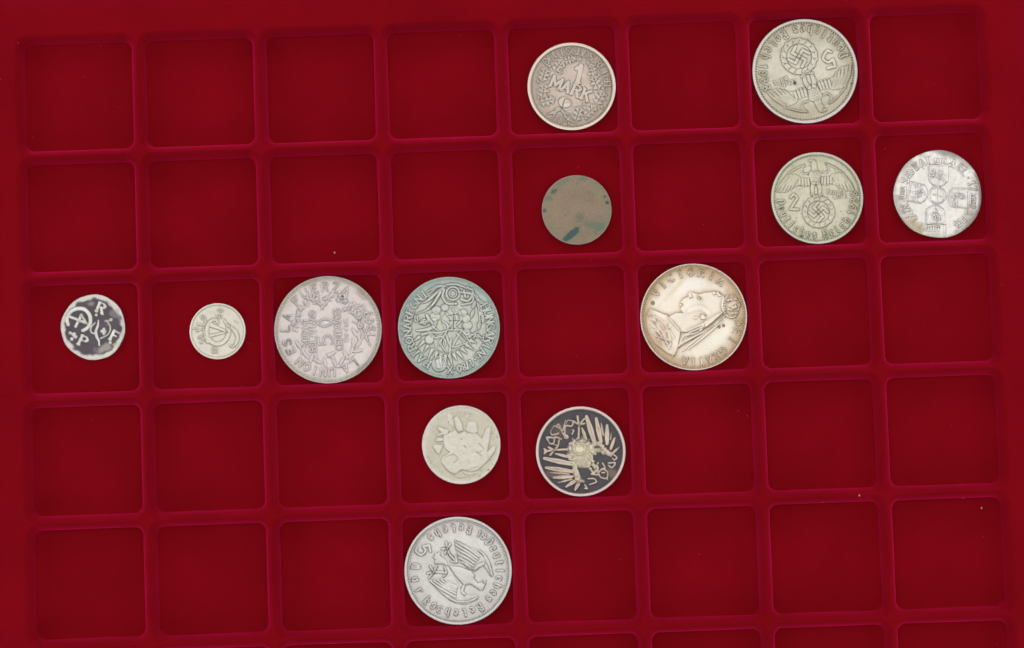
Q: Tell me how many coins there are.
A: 13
